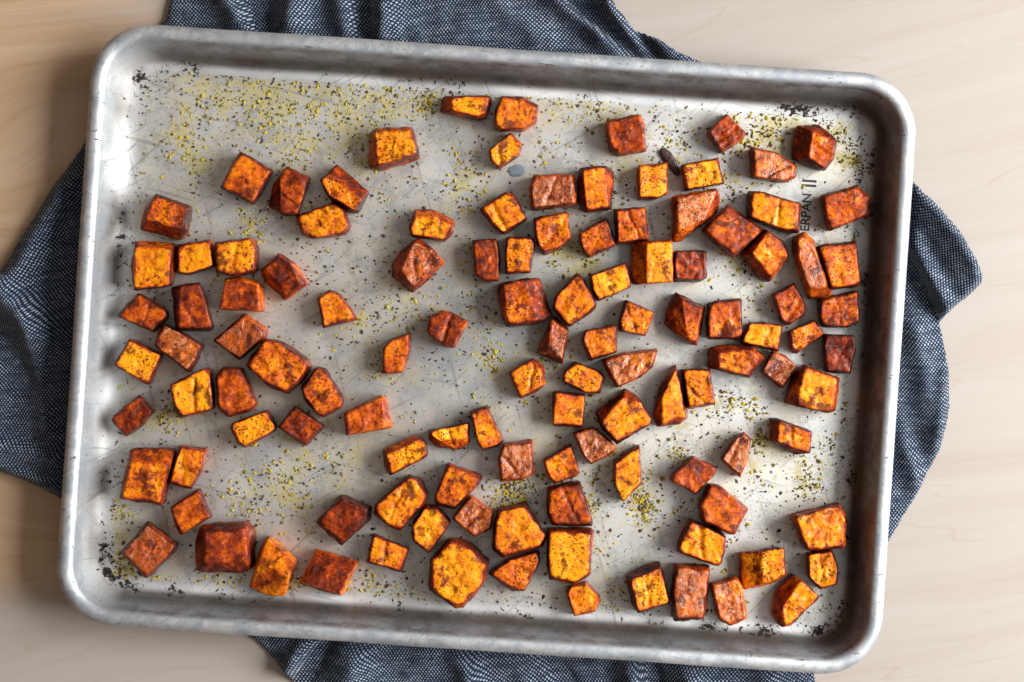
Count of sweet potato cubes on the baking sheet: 116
